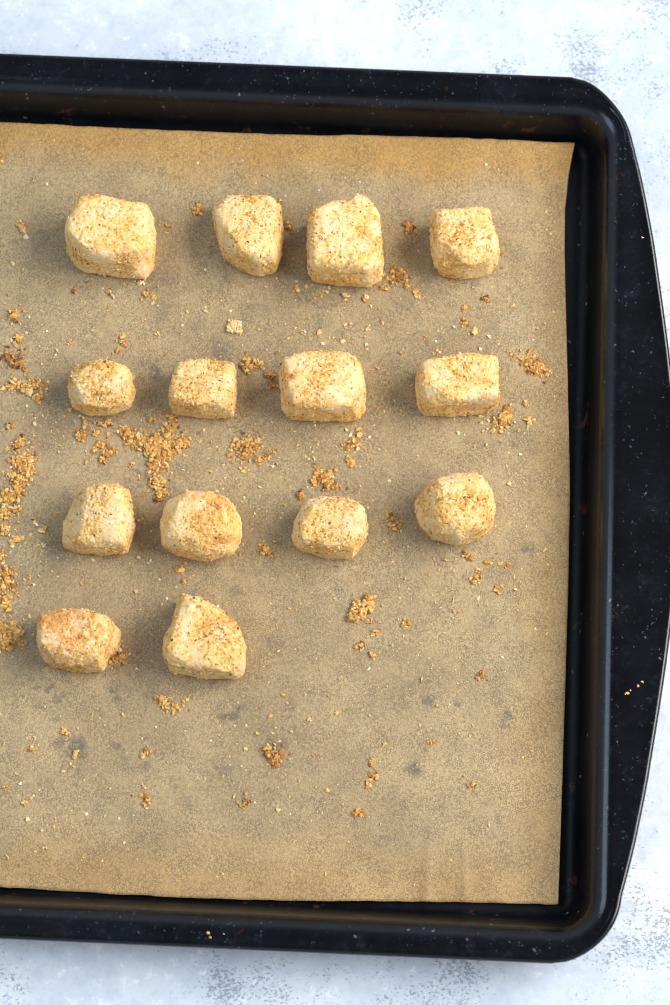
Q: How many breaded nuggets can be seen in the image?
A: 14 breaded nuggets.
